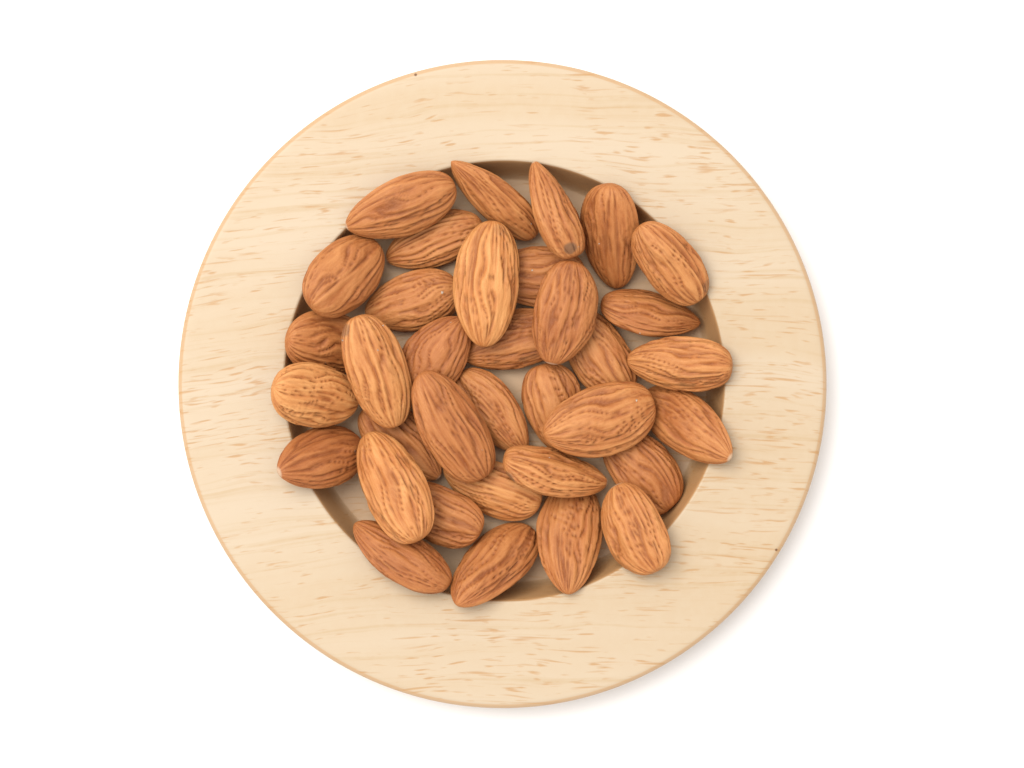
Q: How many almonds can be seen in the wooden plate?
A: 35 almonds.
